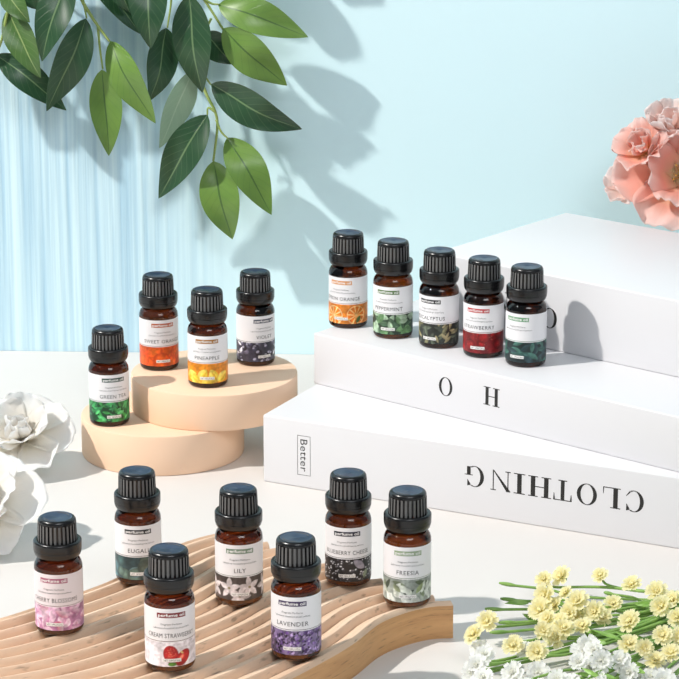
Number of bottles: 16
